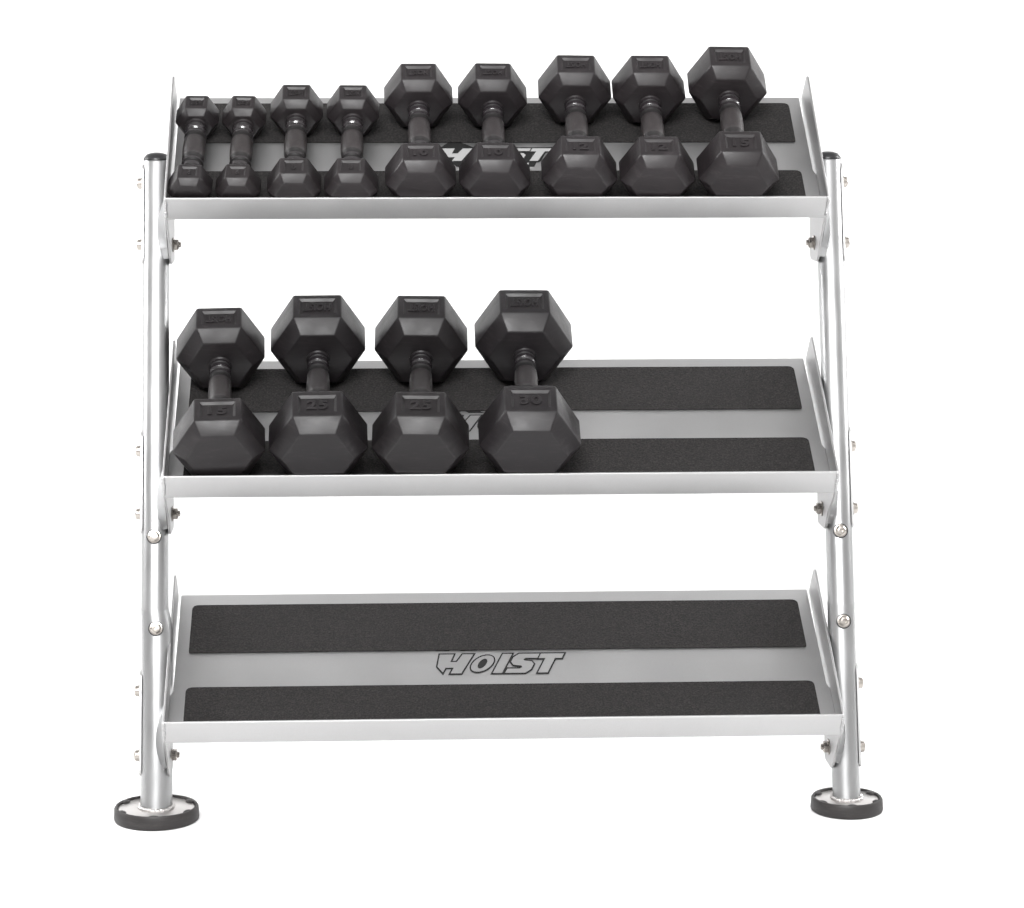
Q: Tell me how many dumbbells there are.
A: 13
